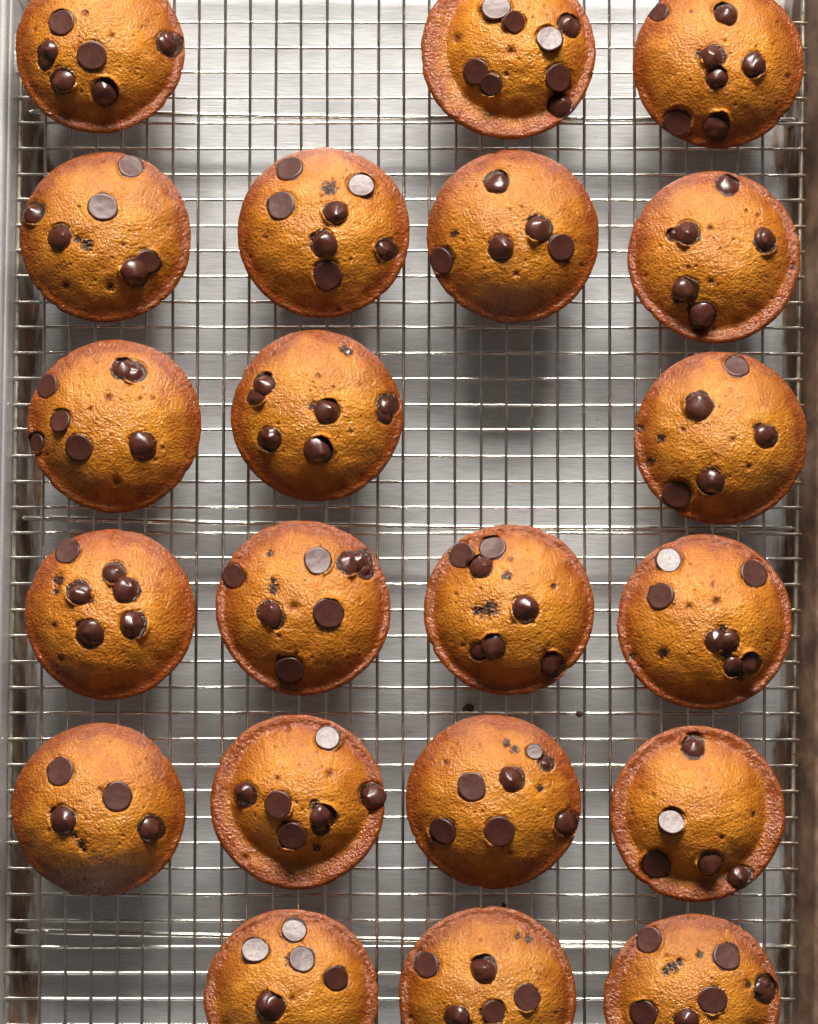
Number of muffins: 21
